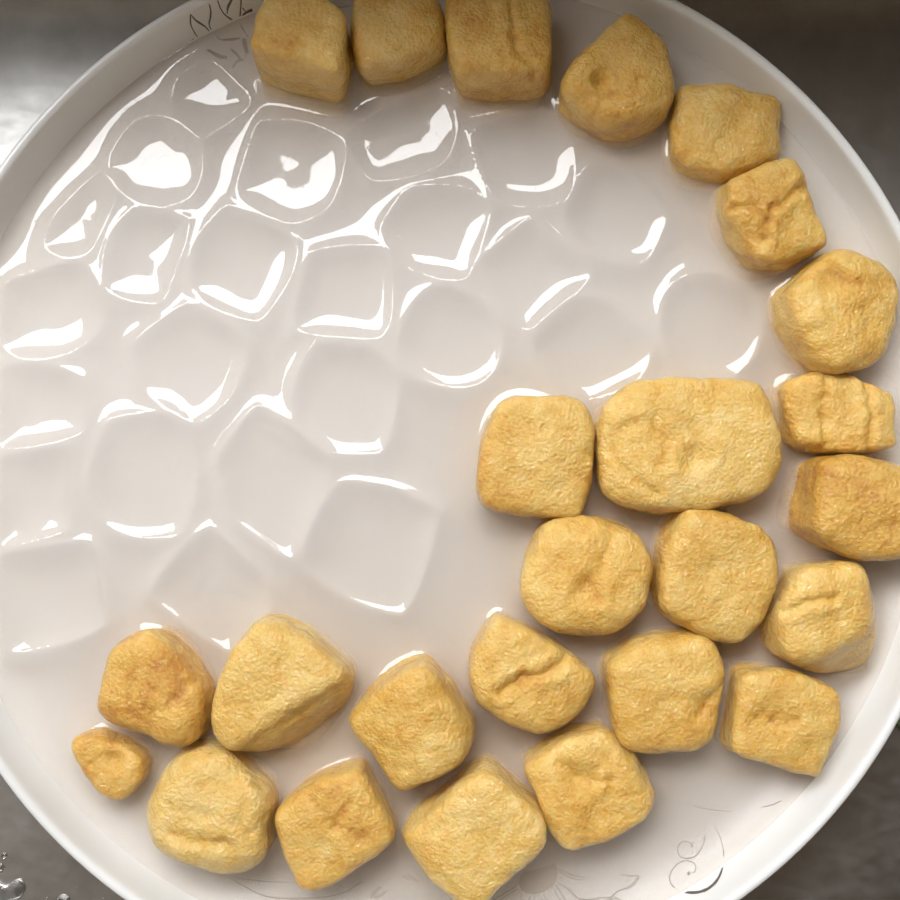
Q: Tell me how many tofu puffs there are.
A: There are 25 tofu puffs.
